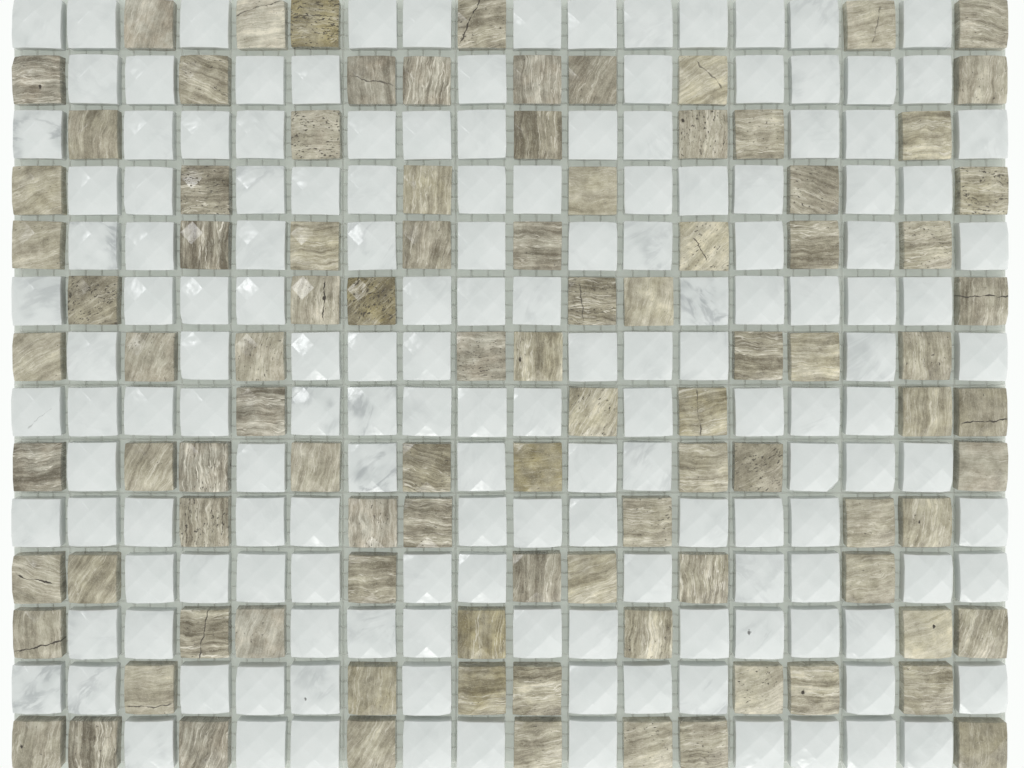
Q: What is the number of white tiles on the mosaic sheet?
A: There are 155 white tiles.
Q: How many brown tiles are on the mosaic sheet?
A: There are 97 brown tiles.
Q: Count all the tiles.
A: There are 252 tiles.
